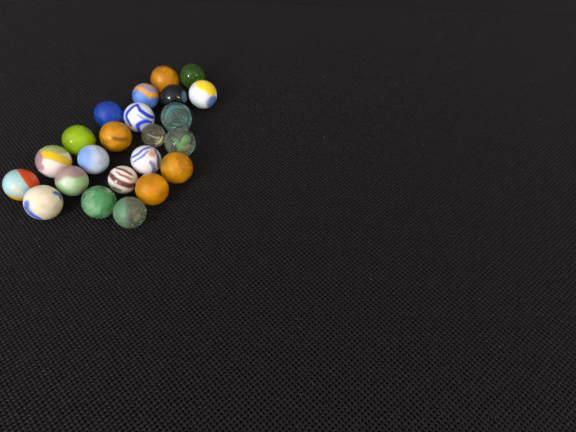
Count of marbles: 23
